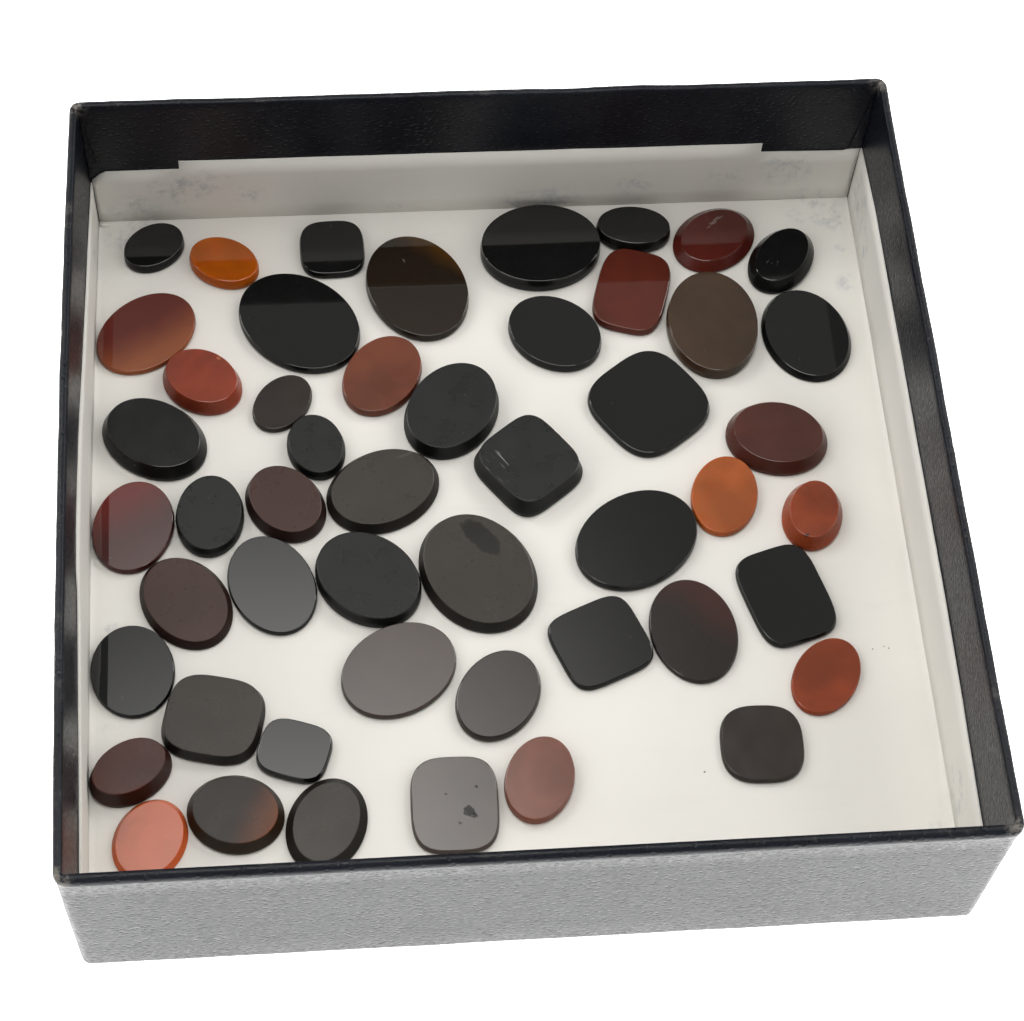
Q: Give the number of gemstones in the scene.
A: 50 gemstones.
